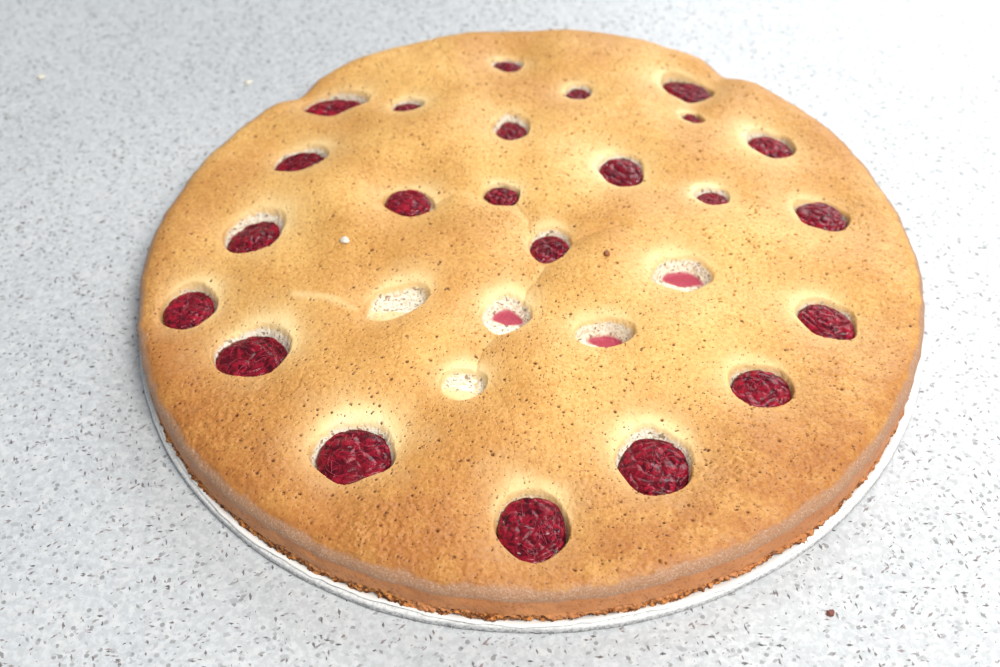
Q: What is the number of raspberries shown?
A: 23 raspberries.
